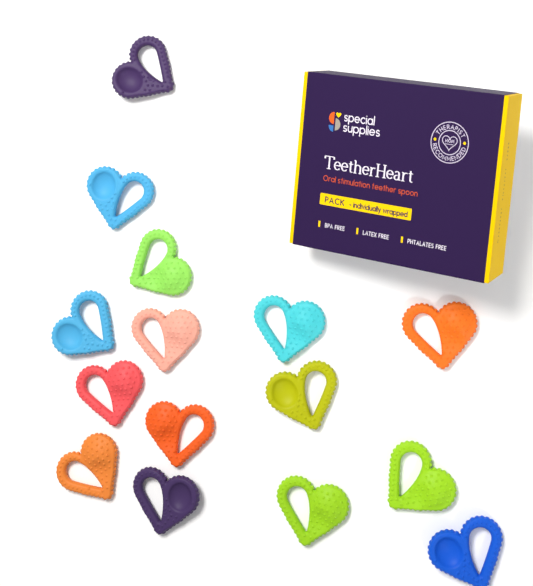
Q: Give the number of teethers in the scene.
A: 15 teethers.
